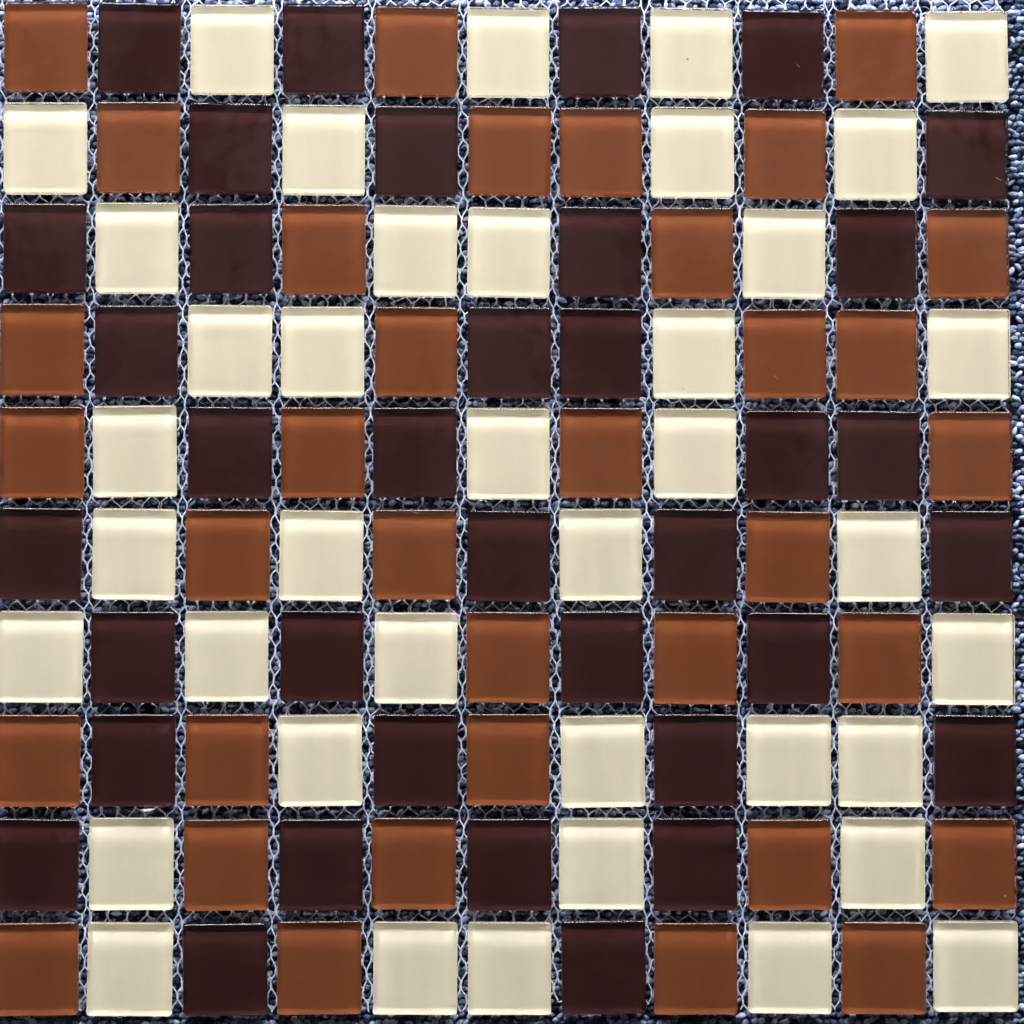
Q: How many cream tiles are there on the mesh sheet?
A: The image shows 39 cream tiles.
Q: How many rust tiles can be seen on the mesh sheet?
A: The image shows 35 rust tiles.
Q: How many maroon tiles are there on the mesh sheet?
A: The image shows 36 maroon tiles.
